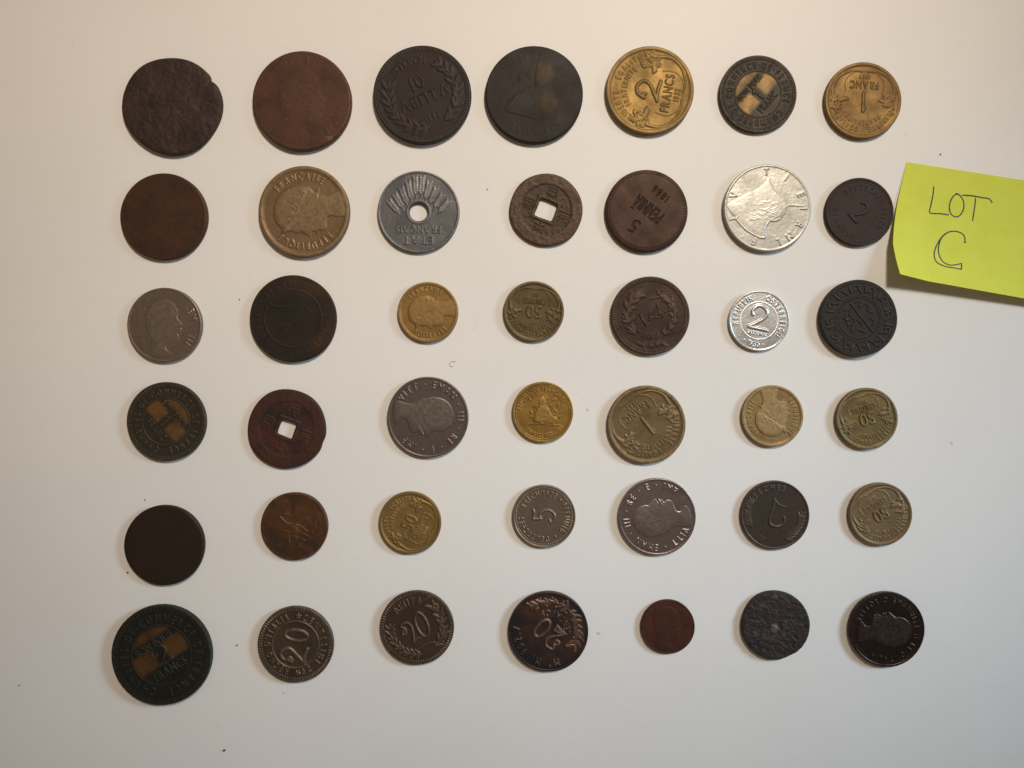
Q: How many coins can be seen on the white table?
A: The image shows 42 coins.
